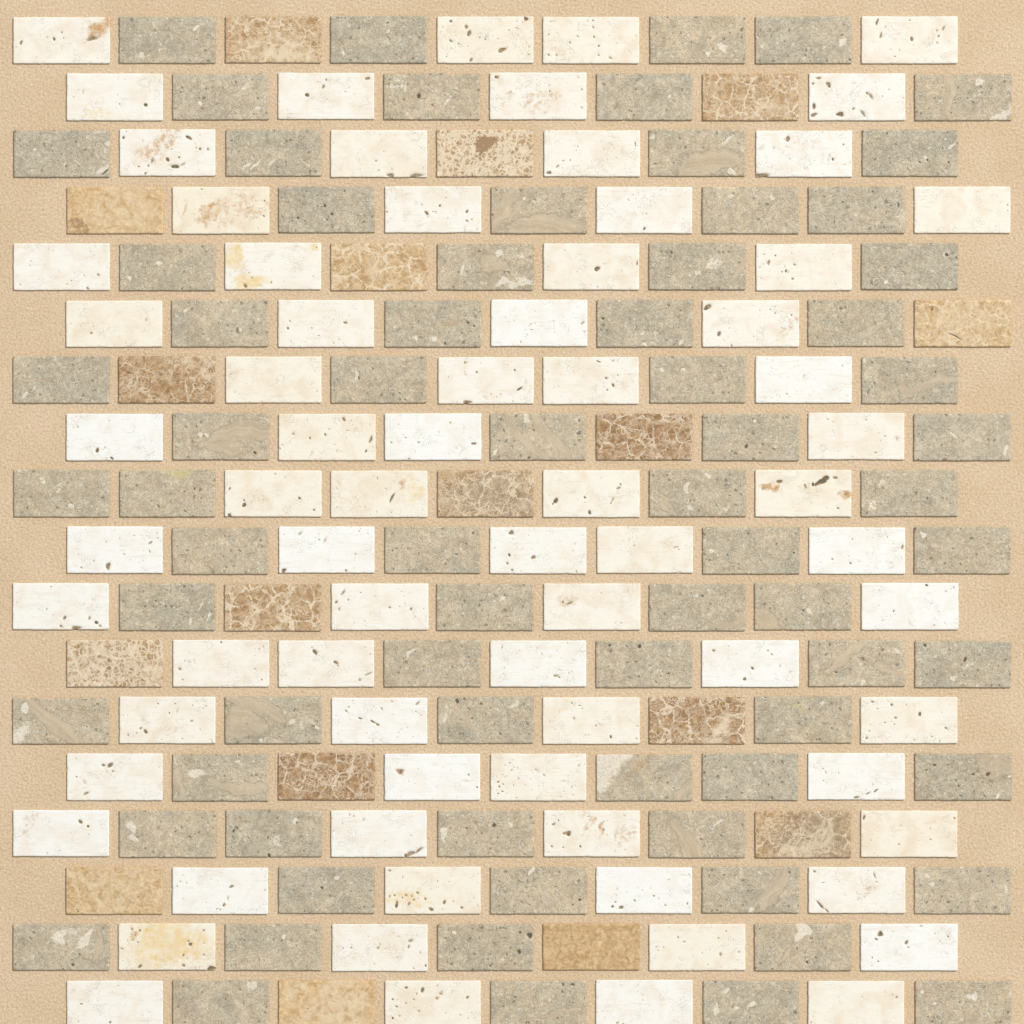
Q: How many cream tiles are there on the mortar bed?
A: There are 73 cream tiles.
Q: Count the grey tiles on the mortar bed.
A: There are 72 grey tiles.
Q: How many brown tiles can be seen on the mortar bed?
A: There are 17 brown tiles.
